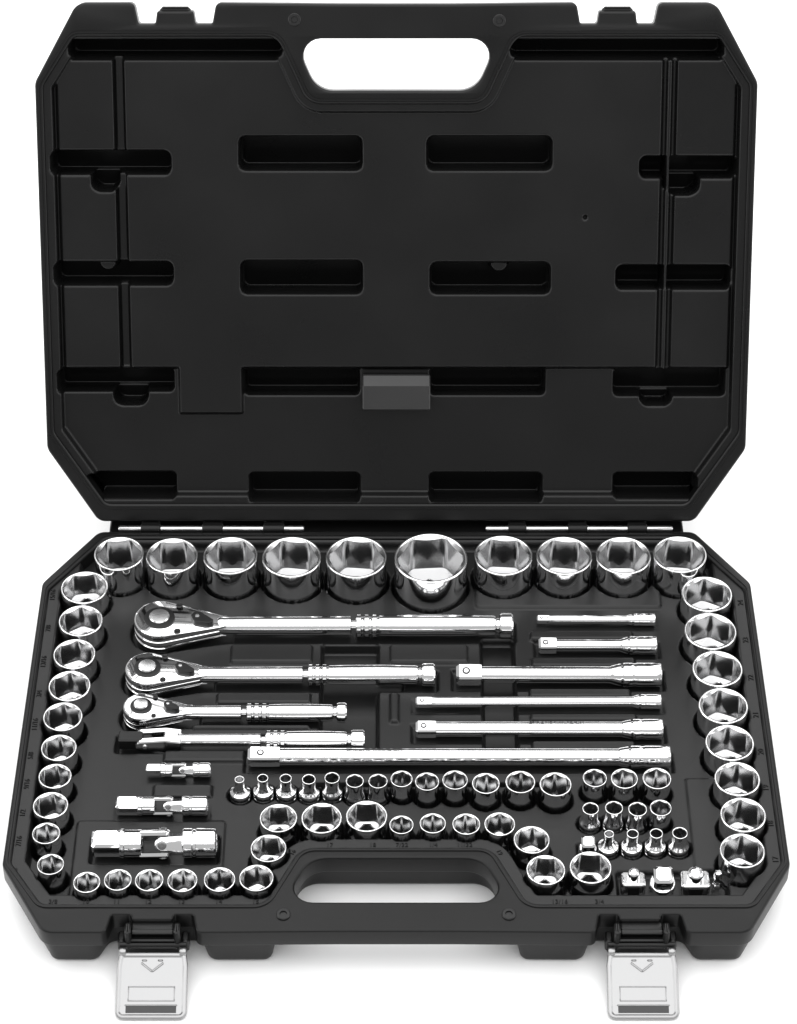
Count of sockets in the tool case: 69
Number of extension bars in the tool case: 6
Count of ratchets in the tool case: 3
